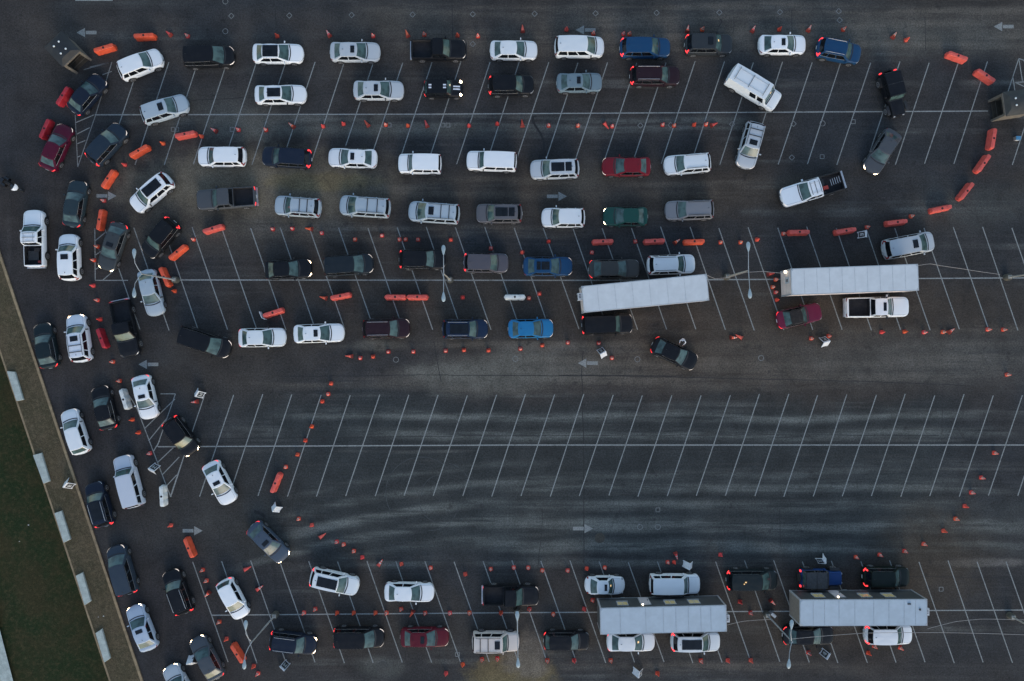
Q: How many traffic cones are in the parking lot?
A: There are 200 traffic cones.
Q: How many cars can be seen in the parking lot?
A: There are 101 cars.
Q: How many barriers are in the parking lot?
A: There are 34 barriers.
